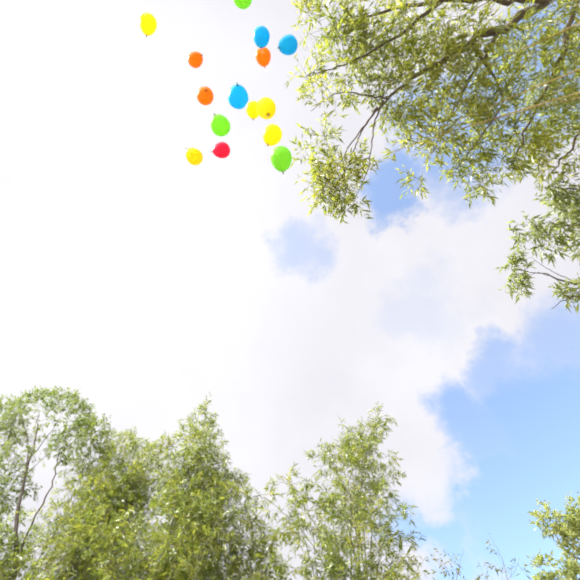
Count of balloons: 15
